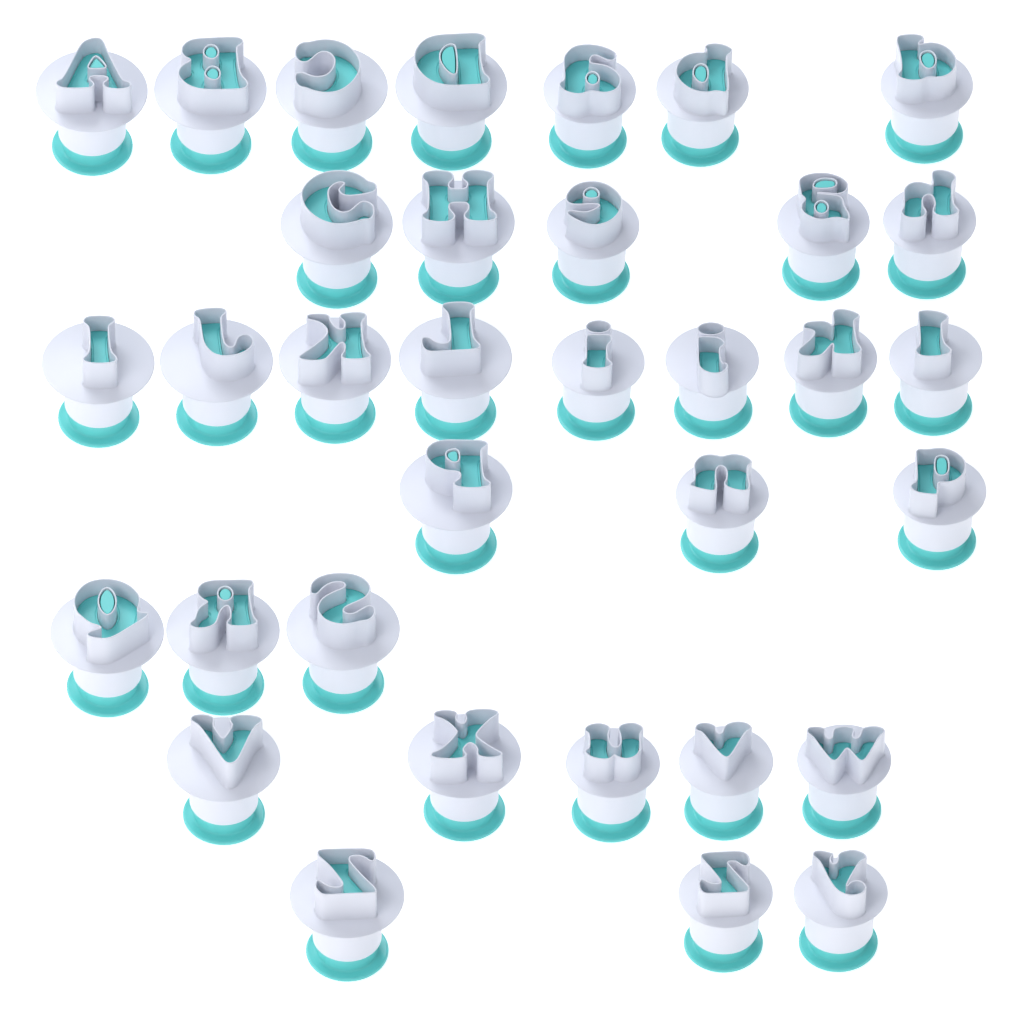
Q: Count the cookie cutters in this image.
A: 34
